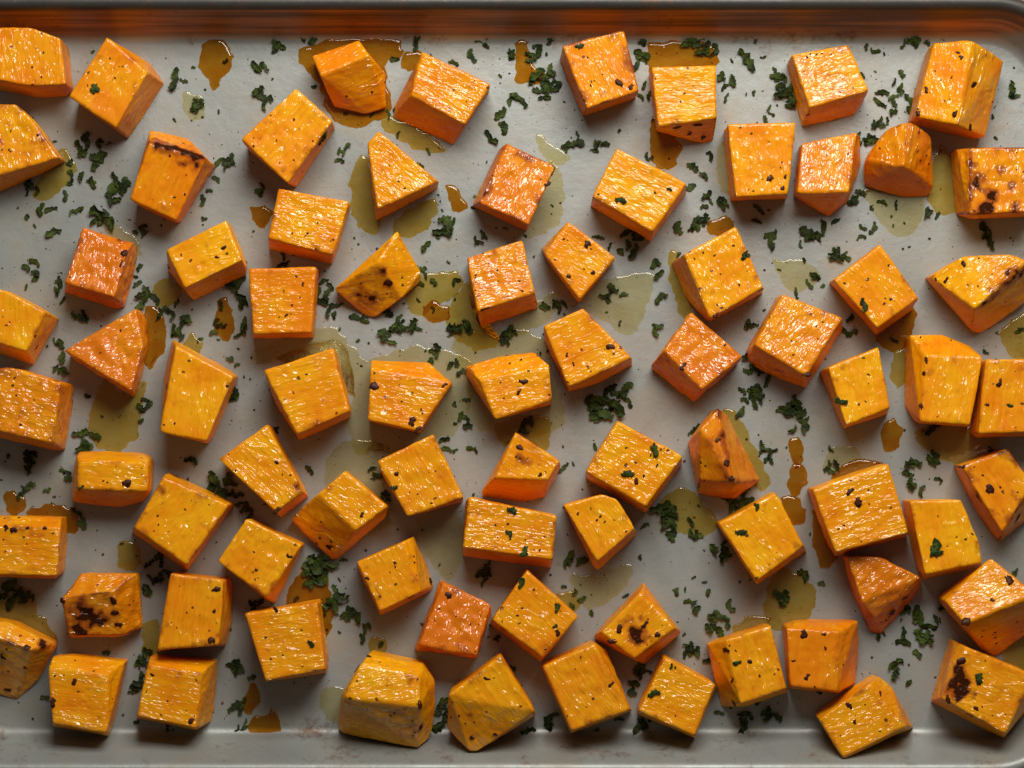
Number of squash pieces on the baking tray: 77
